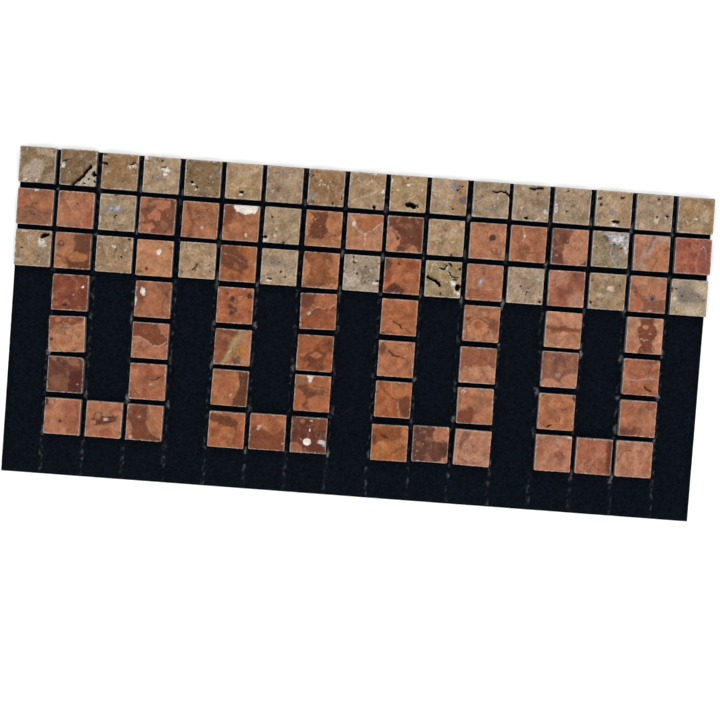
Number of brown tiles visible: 30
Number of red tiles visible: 57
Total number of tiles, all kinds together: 87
